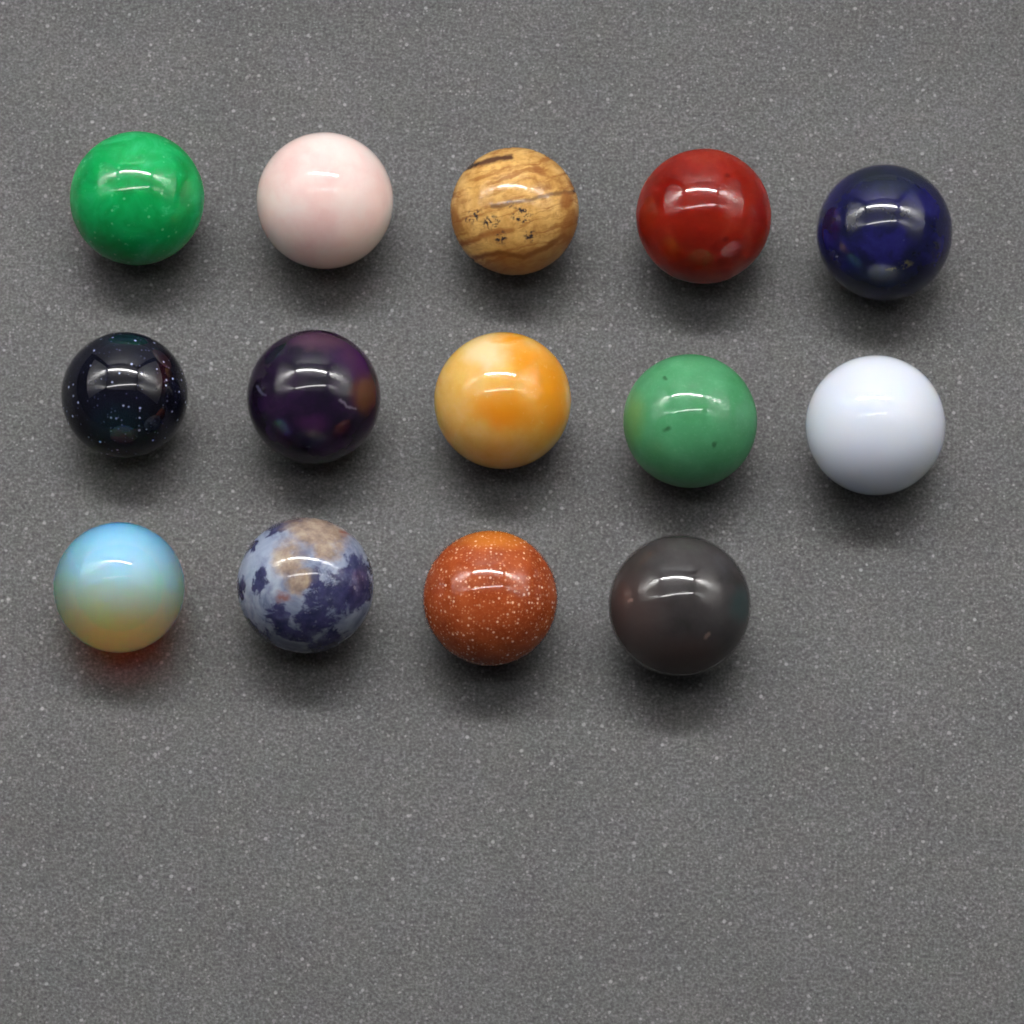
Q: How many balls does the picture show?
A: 14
